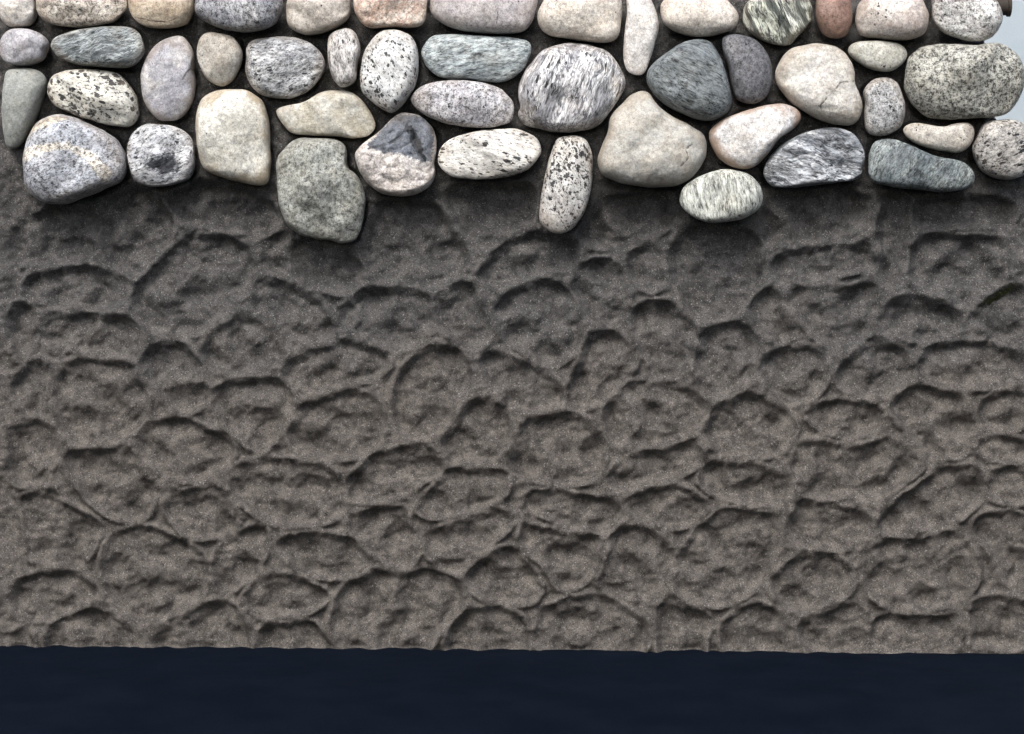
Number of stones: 47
